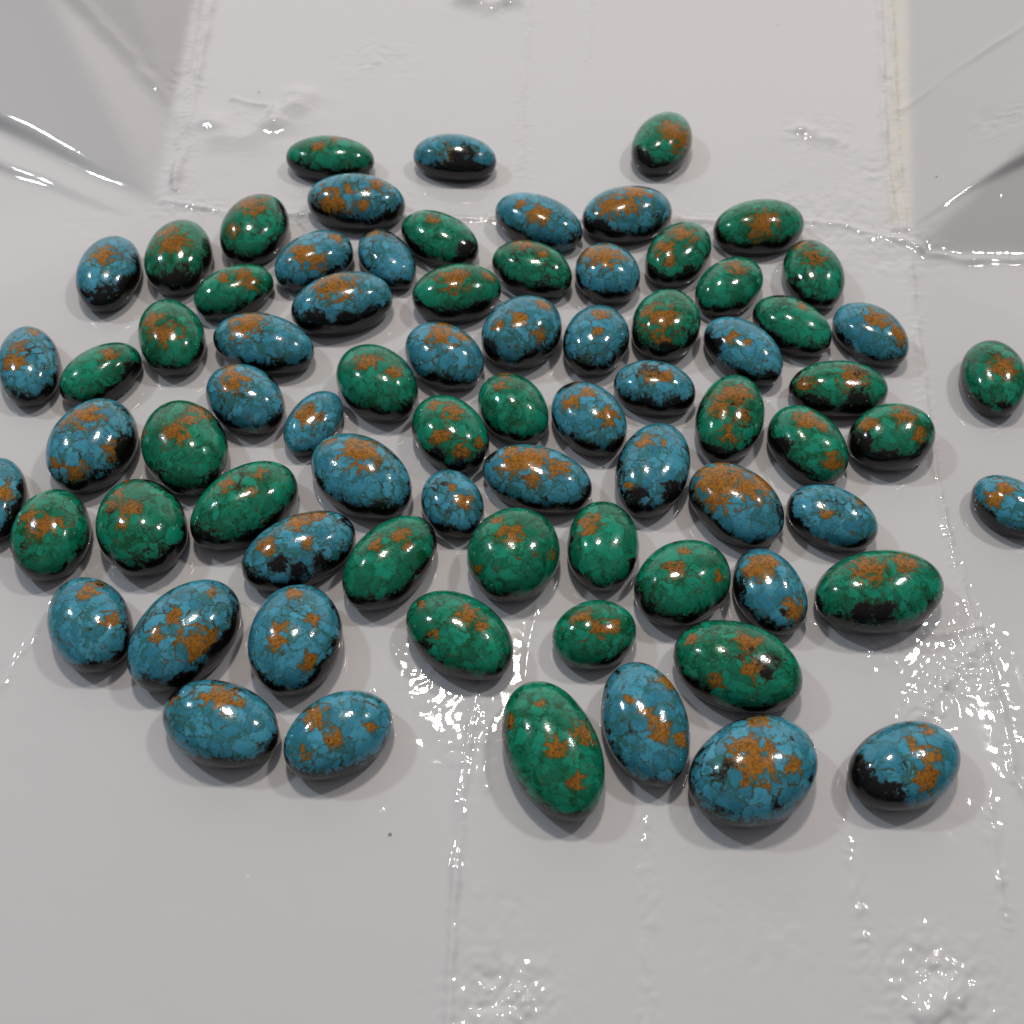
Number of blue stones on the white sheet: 39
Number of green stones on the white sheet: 37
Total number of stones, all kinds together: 76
